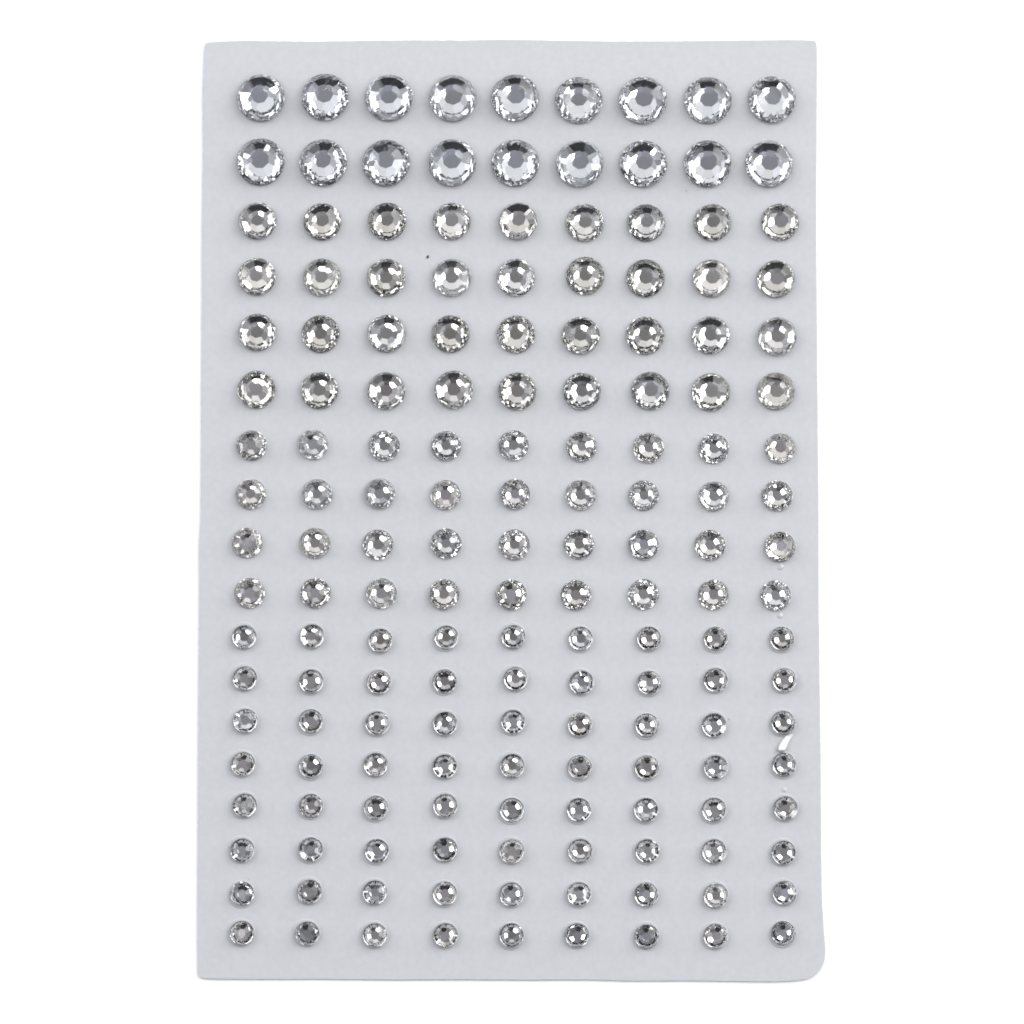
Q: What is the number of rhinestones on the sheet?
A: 162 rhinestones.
